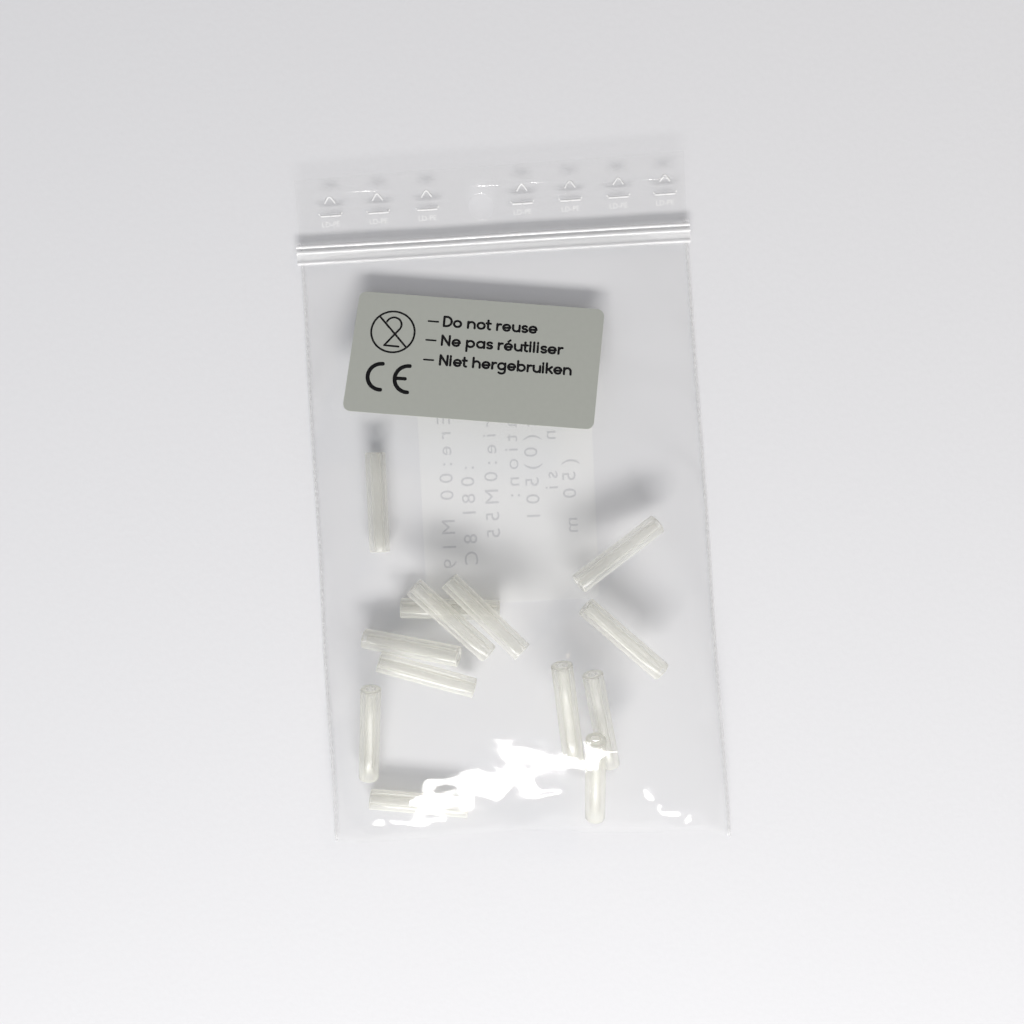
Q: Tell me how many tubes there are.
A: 13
